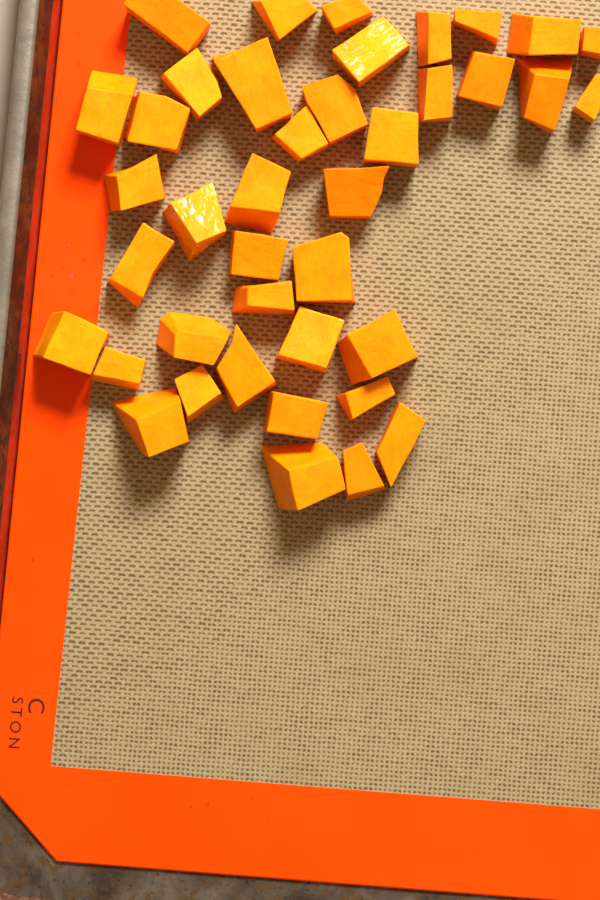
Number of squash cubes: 40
